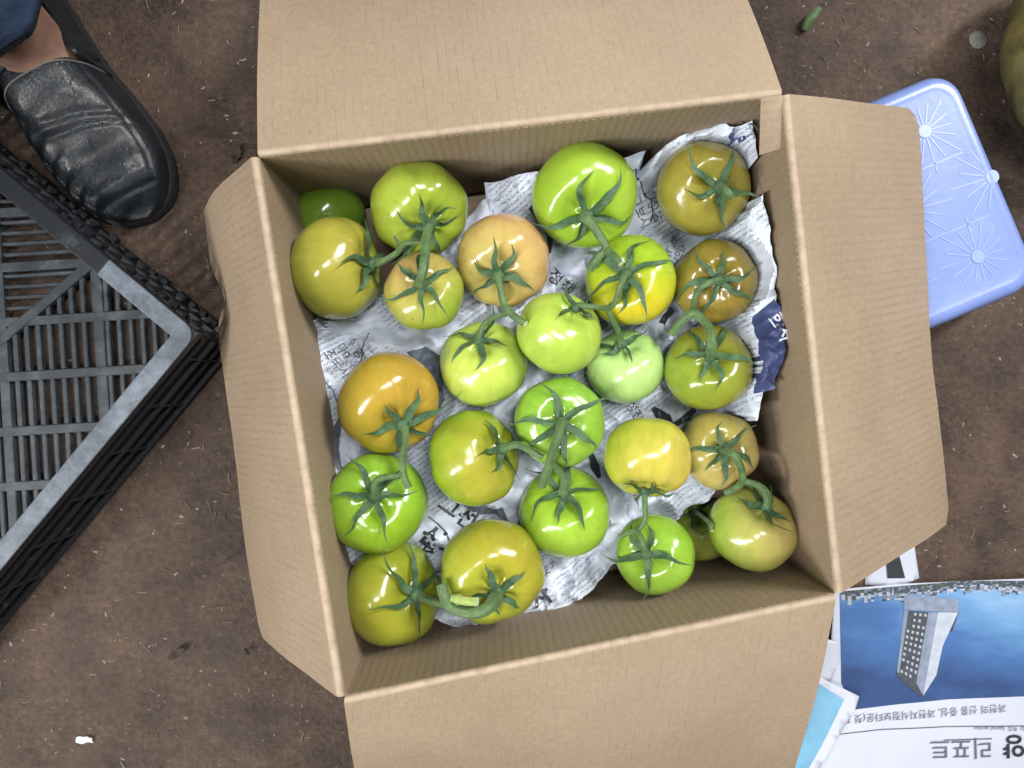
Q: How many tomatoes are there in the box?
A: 25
